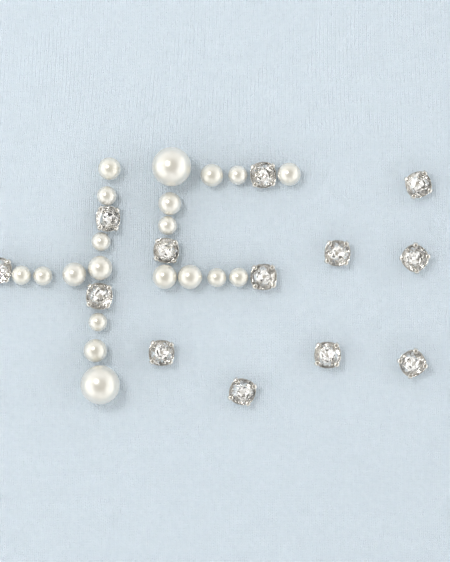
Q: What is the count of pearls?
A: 20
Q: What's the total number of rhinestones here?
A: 13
